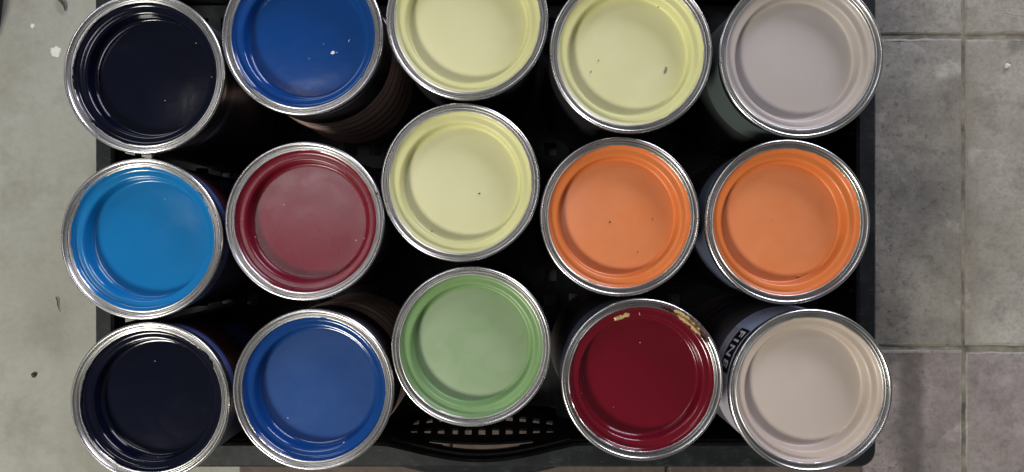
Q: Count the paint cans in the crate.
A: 15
